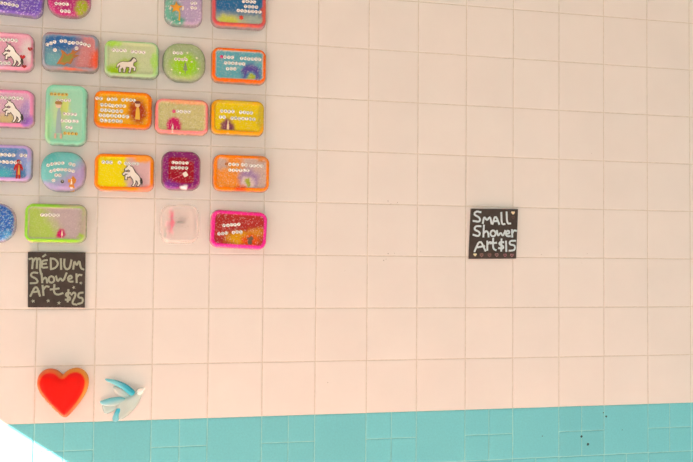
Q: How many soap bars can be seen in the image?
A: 23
